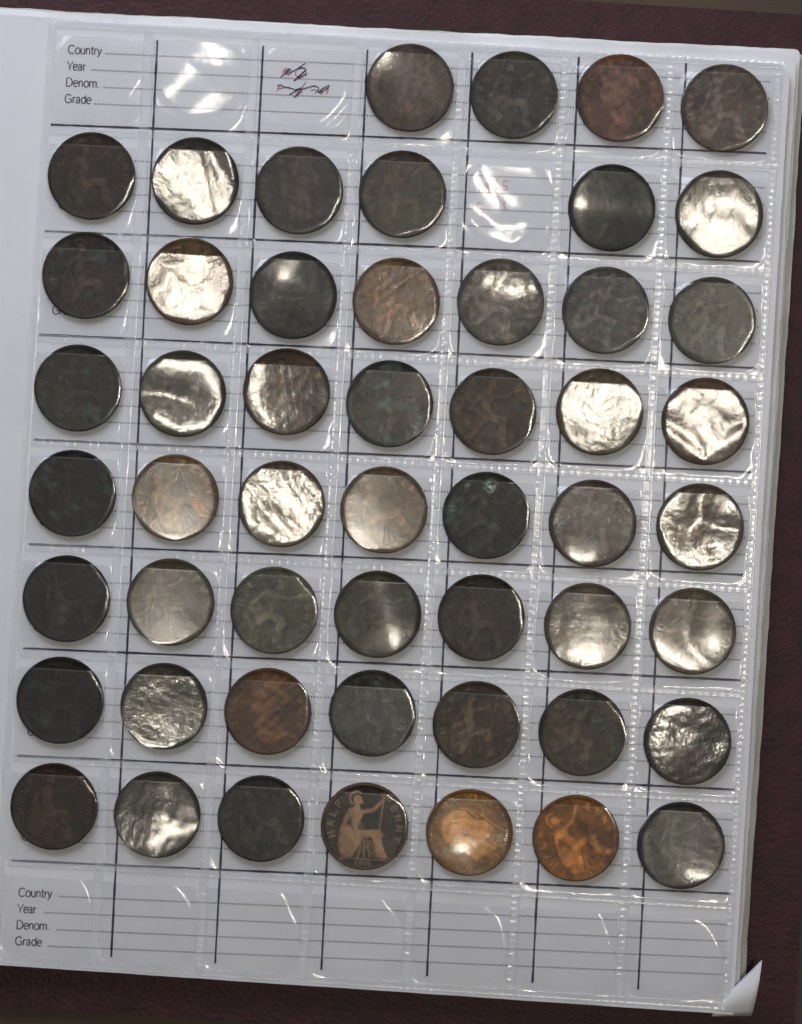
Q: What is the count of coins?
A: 52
